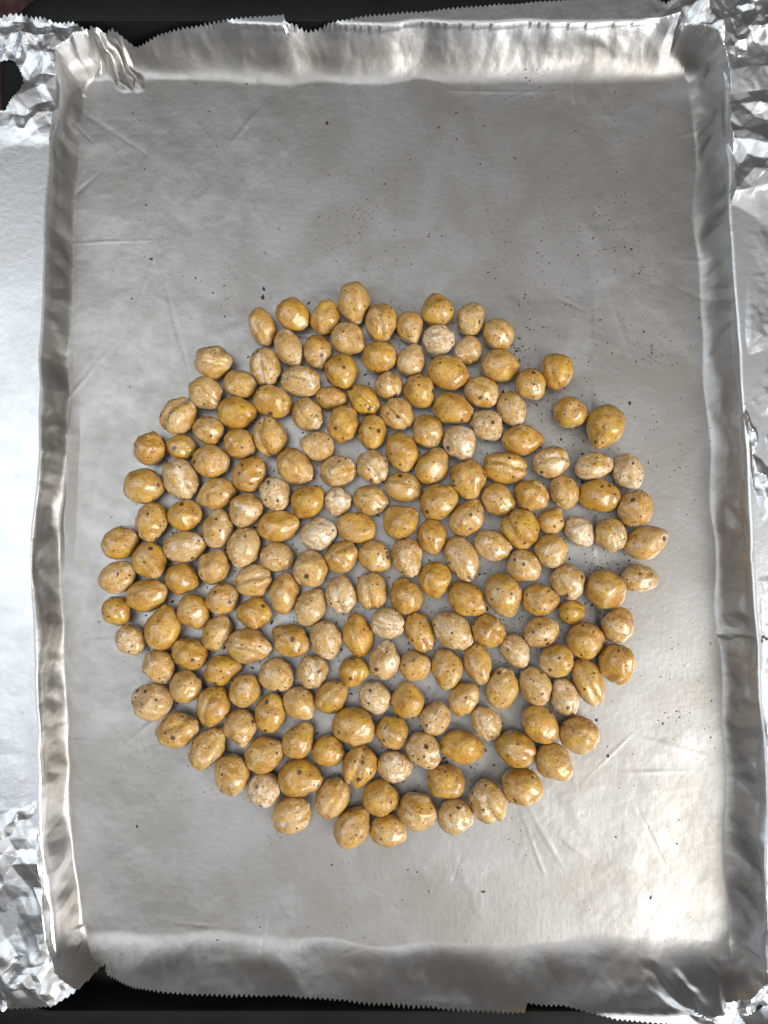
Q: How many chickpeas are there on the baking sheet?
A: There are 200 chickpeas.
